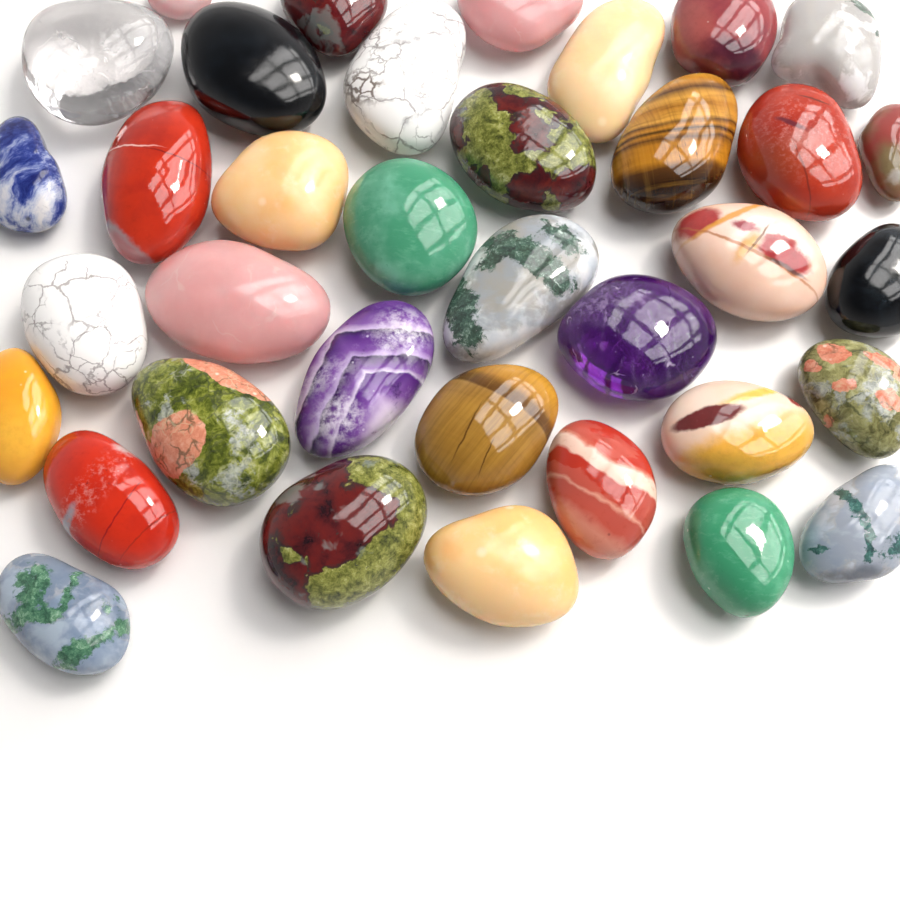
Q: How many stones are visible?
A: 36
